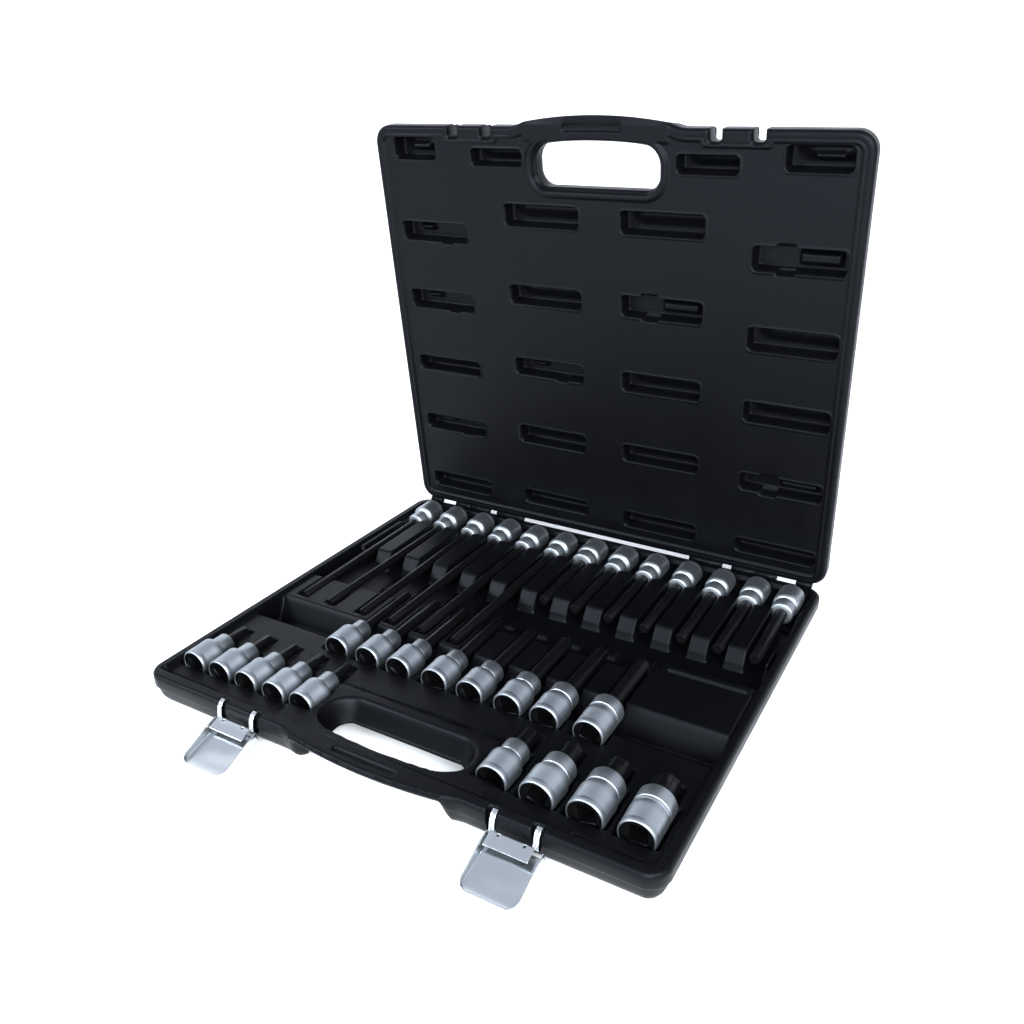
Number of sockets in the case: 30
